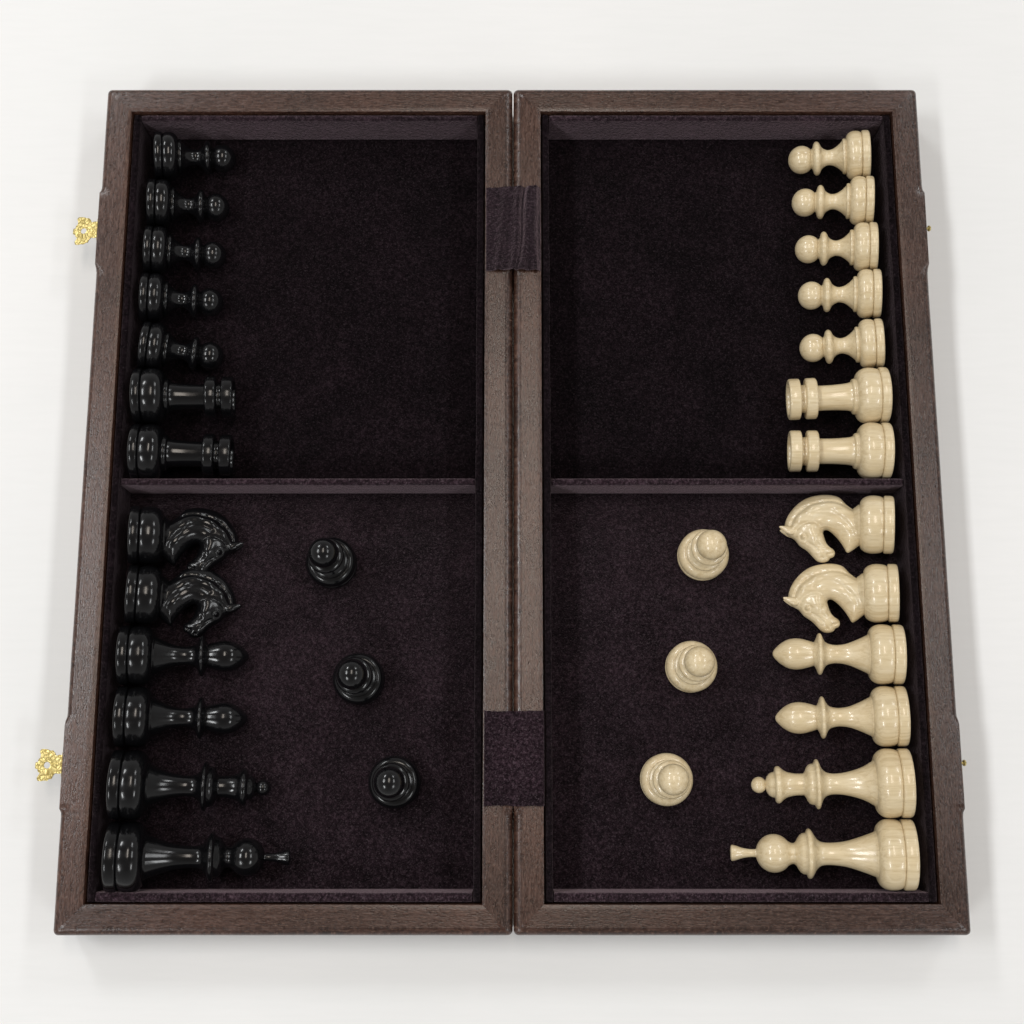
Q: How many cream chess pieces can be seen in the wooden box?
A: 16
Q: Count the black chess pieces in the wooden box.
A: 16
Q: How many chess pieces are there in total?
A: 32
